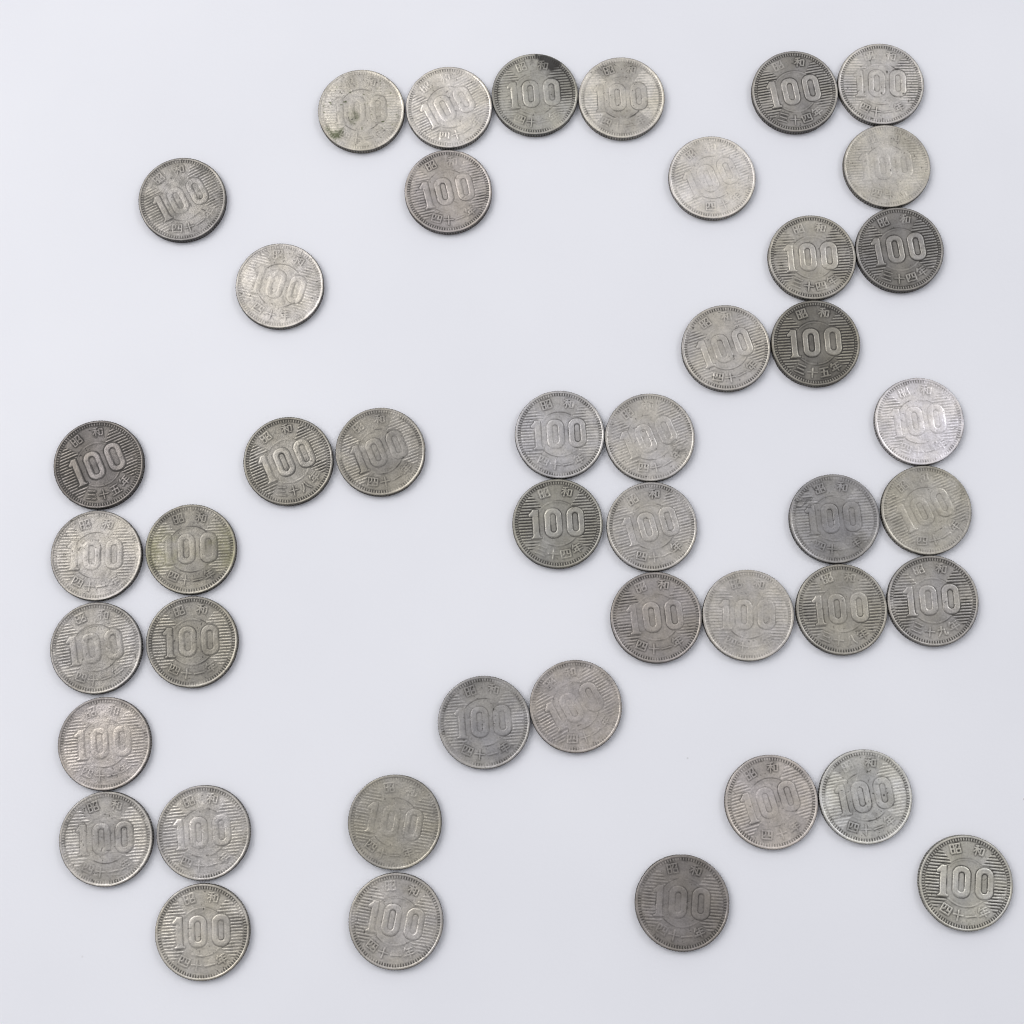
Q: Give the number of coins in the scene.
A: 45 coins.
